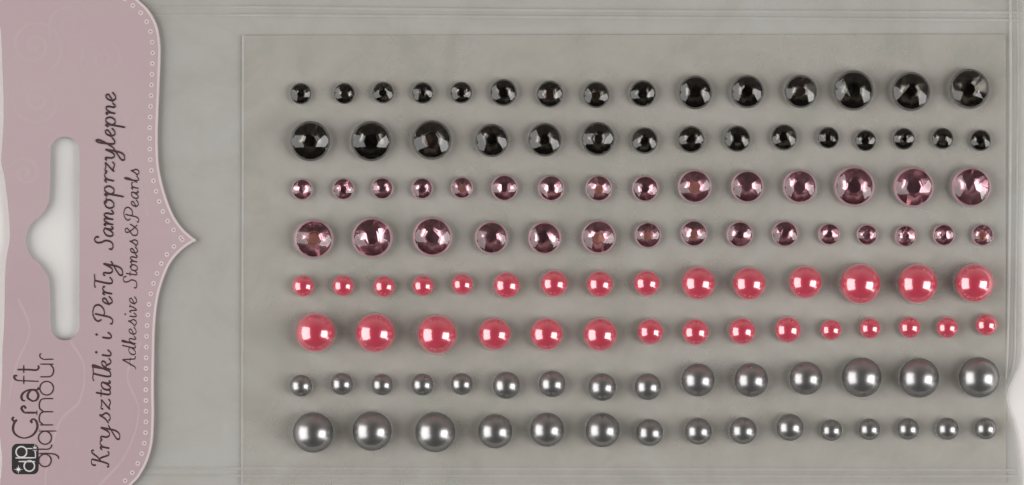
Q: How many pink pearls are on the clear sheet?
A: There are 30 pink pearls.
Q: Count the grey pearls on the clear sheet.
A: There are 30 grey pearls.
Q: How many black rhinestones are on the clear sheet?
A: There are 30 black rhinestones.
